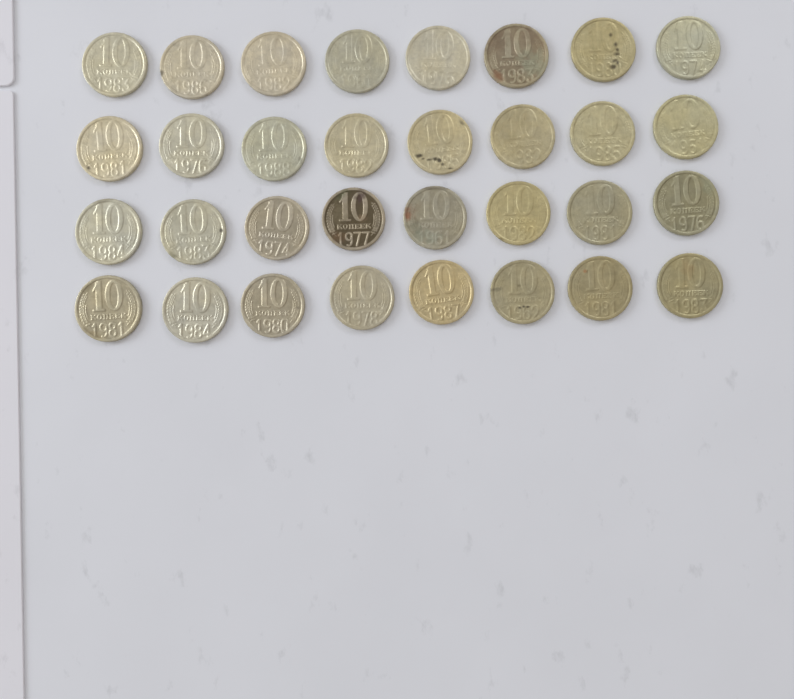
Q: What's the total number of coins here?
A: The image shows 32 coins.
